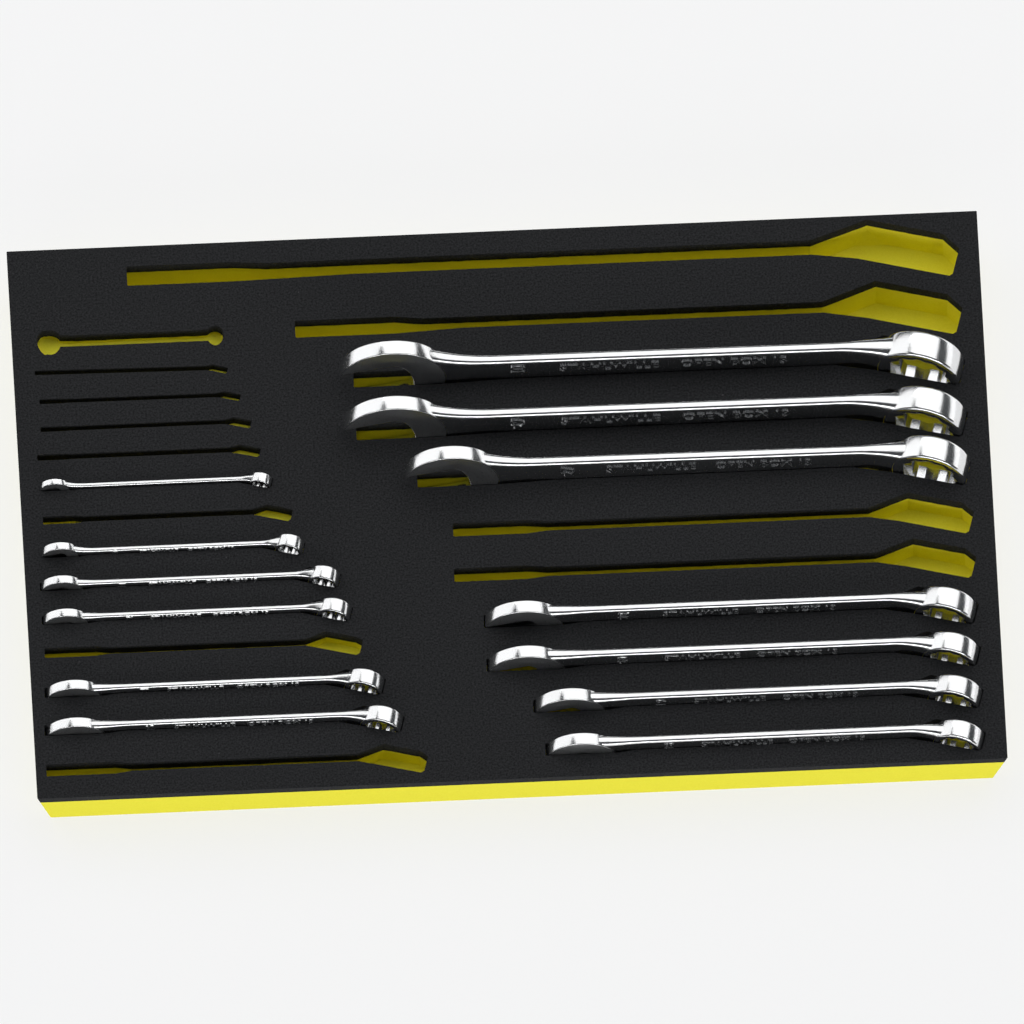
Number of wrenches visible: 13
